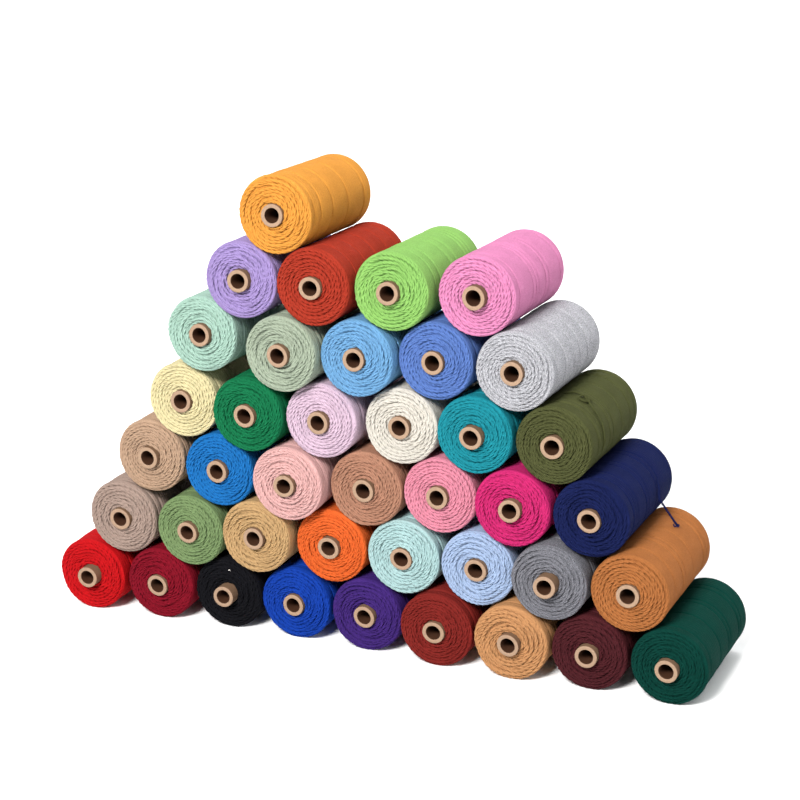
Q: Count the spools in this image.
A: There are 40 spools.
